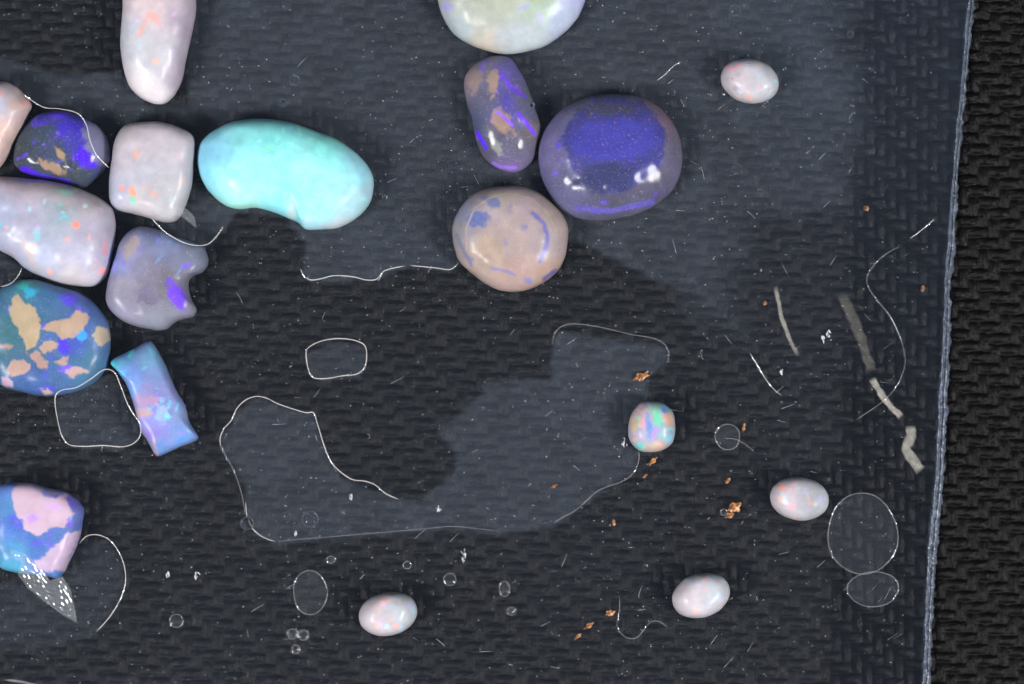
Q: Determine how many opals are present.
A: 19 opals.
